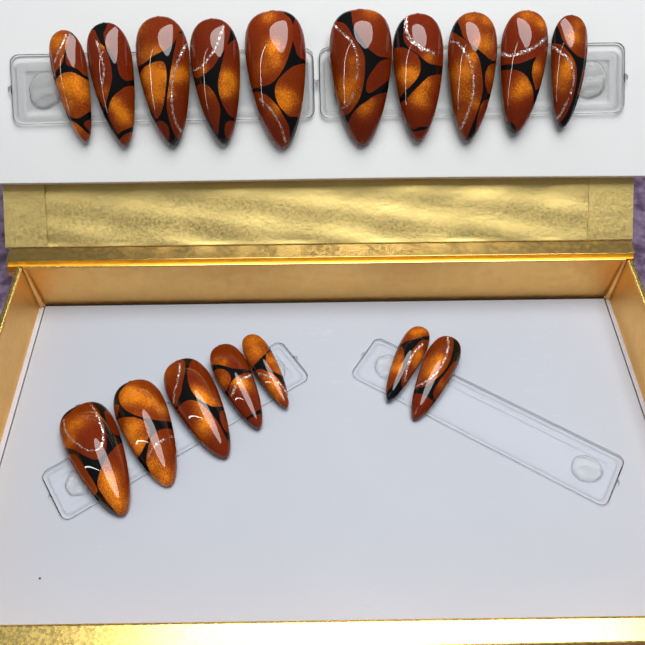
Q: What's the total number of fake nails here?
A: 17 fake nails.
